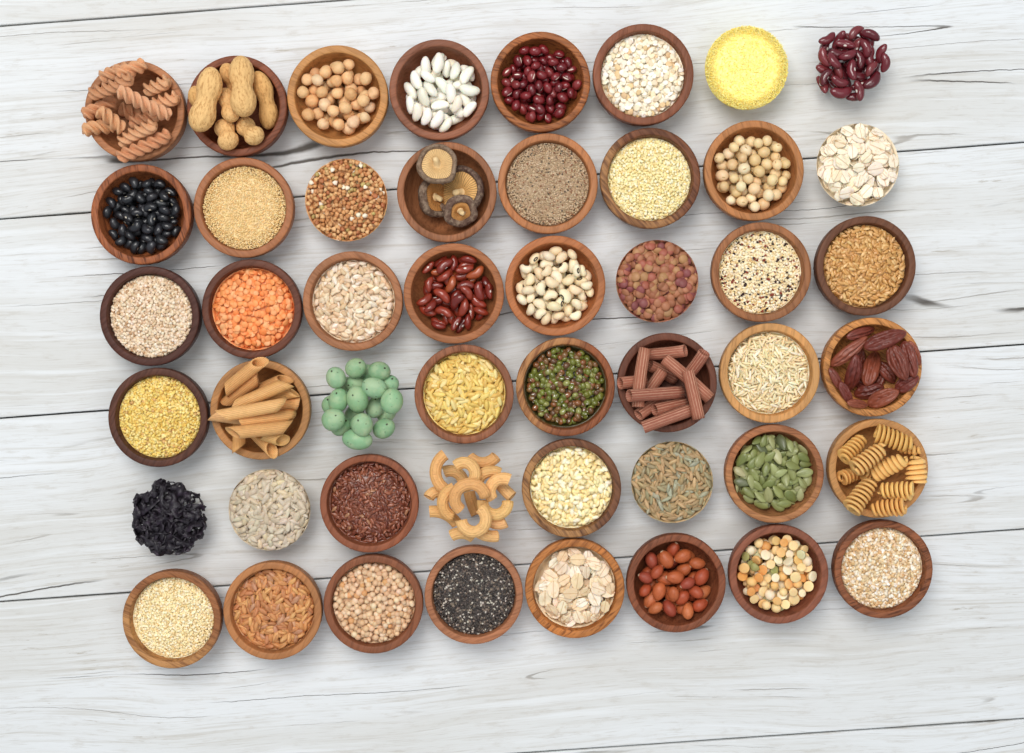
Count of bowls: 38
